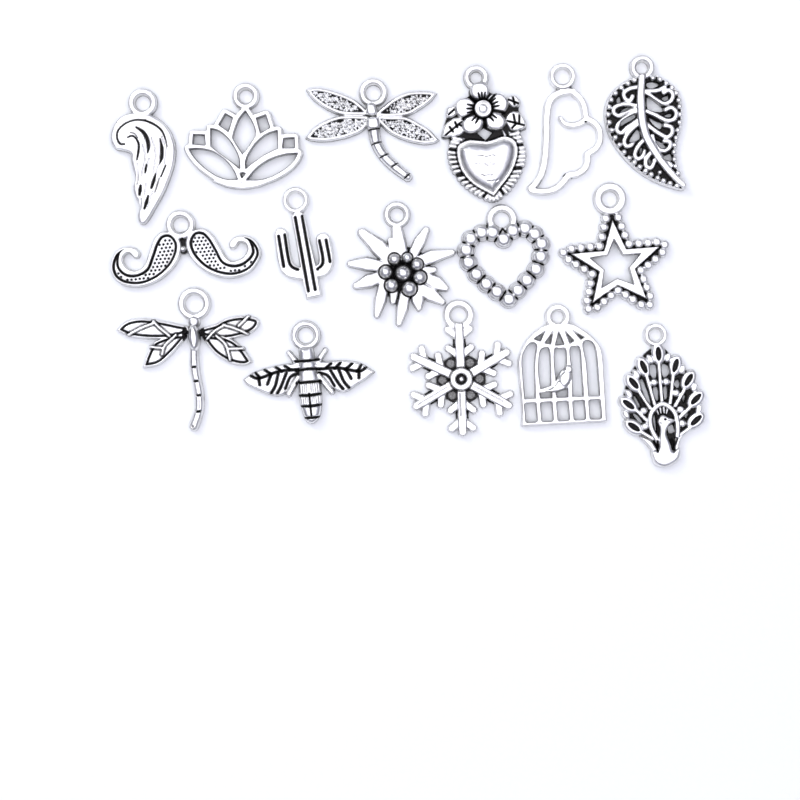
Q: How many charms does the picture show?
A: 16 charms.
